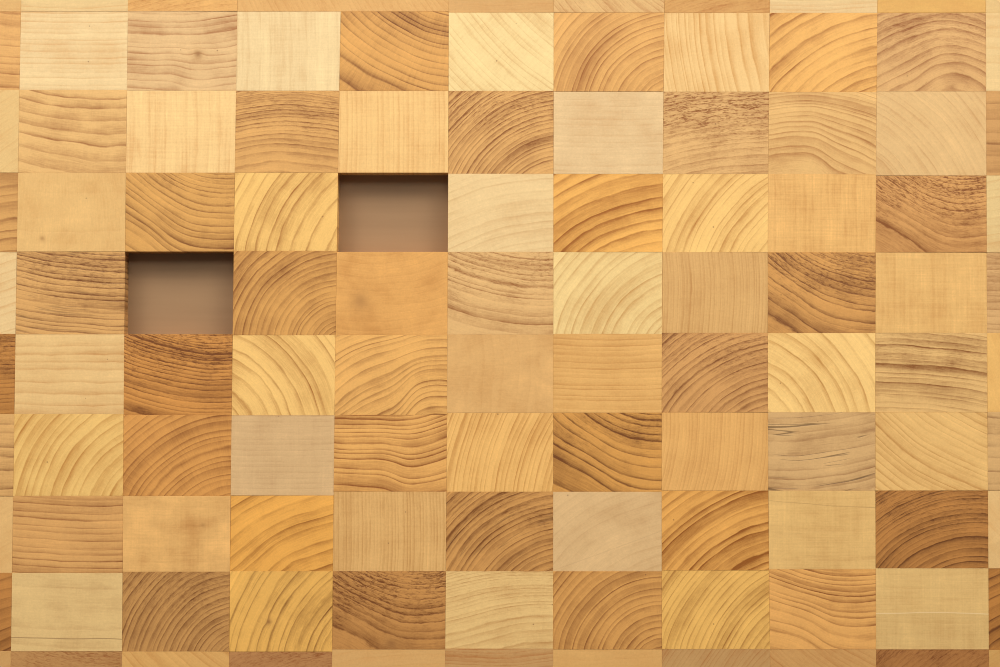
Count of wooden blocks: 107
